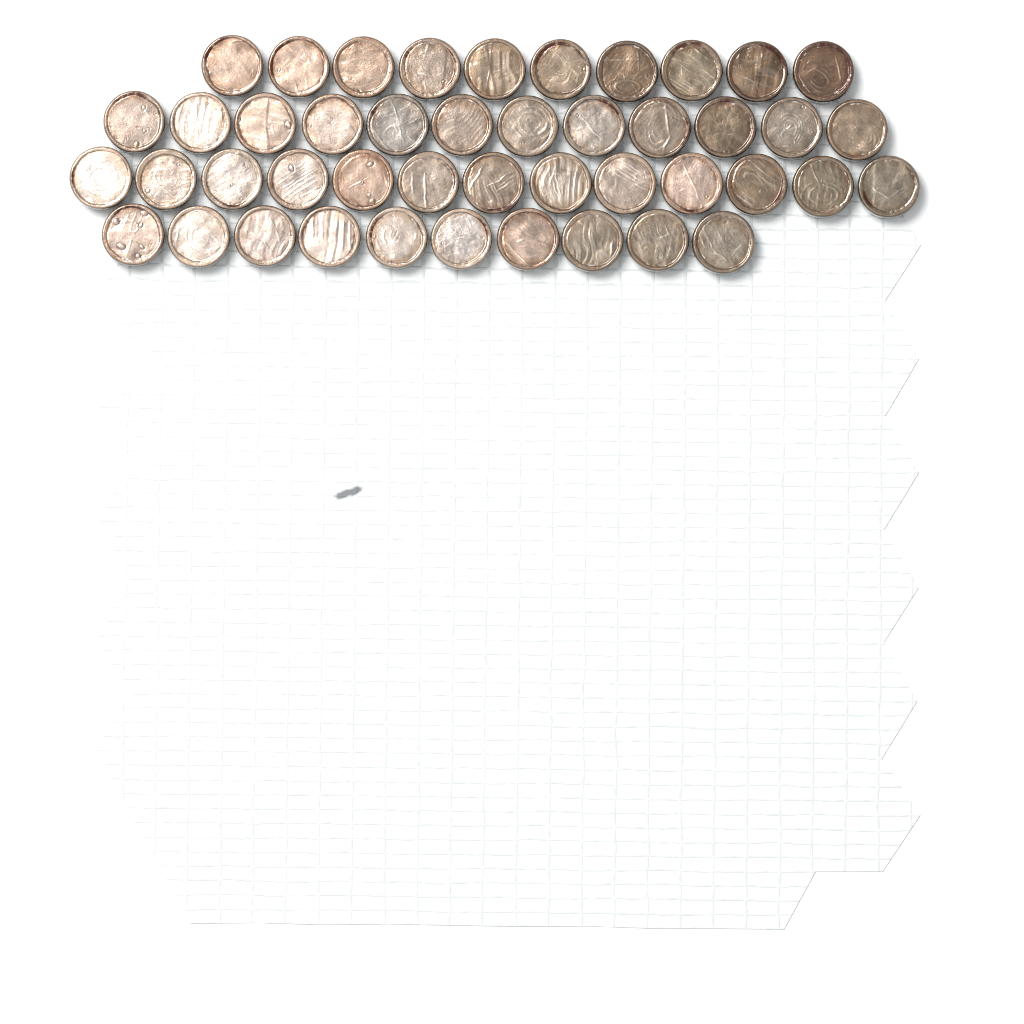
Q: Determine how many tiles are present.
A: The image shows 45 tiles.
